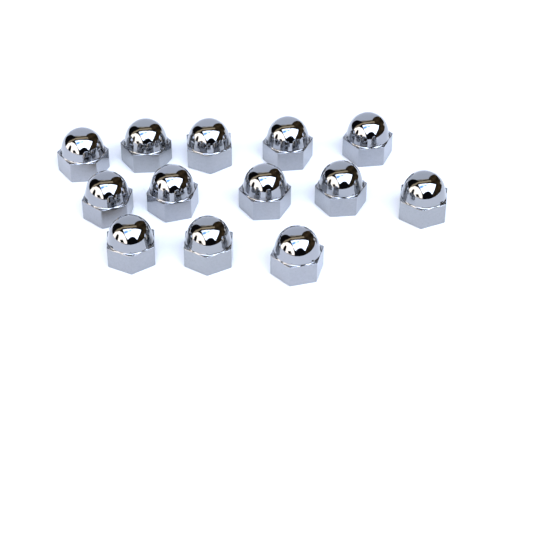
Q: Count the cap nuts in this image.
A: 13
